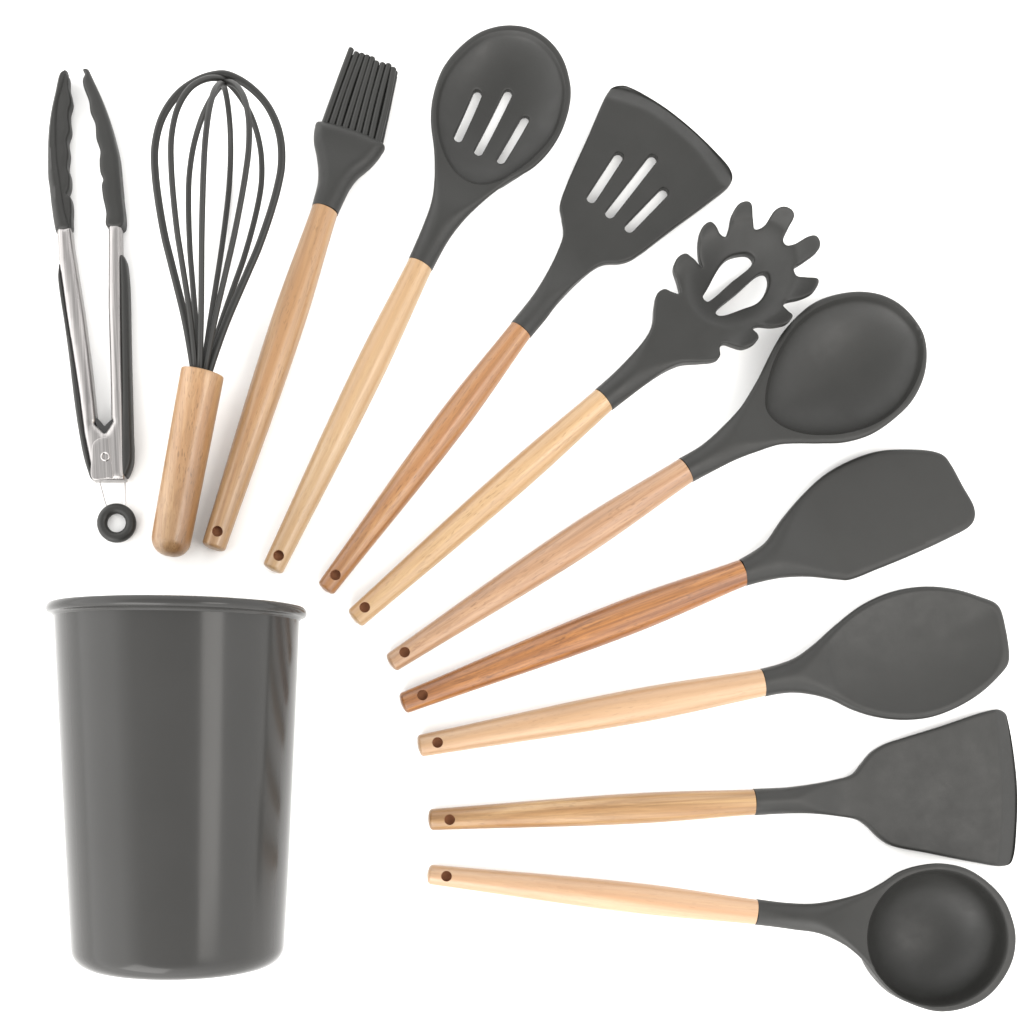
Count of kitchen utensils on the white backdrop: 11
